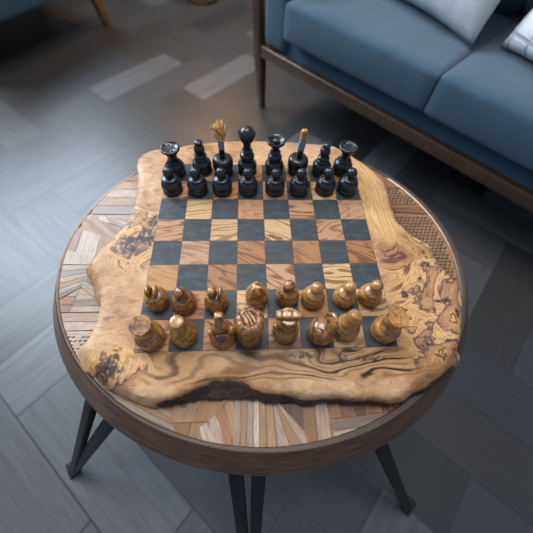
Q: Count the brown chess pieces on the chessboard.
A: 16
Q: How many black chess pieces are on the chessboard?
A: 16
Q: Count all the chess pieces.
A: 32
